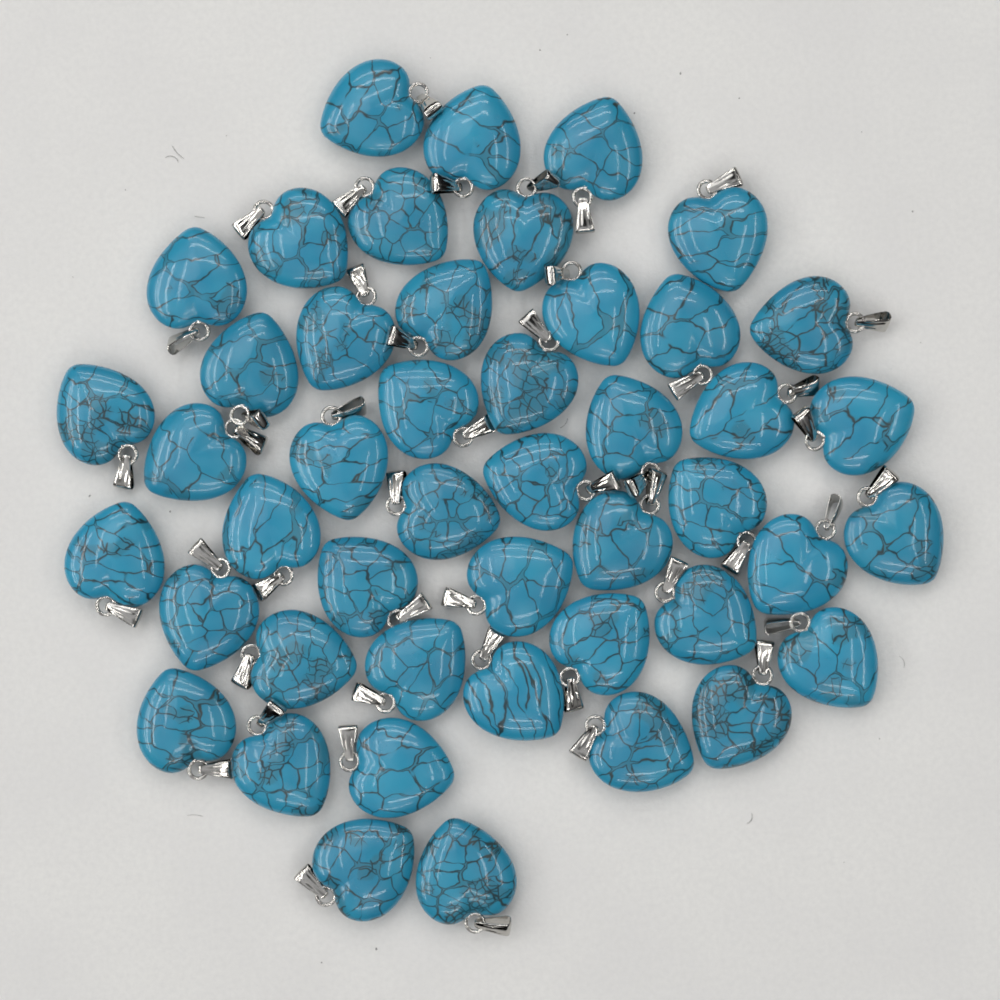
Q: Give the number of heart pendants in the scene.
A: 46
